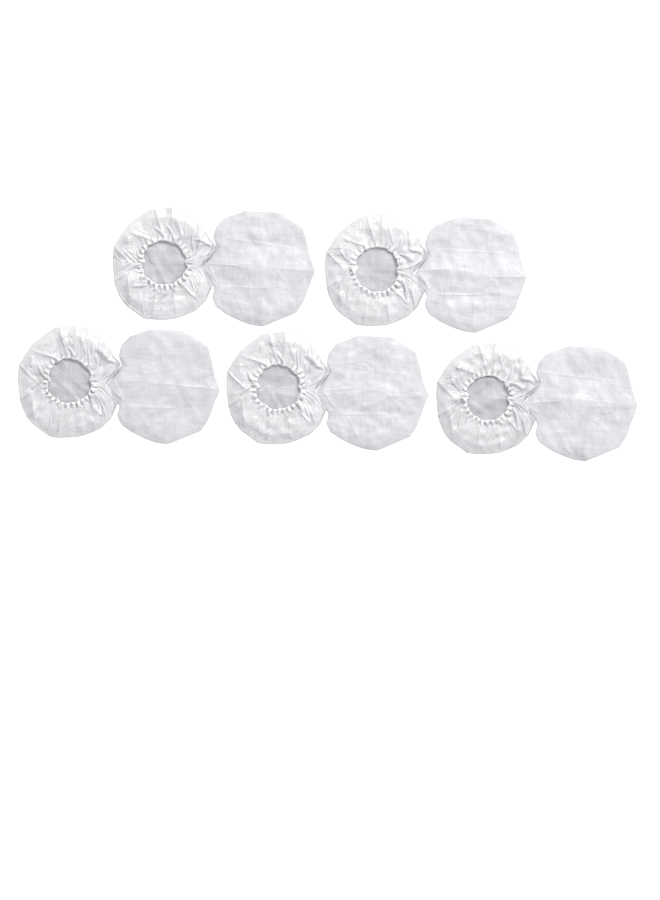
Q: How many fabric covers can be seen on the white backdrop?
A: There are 10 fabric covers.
